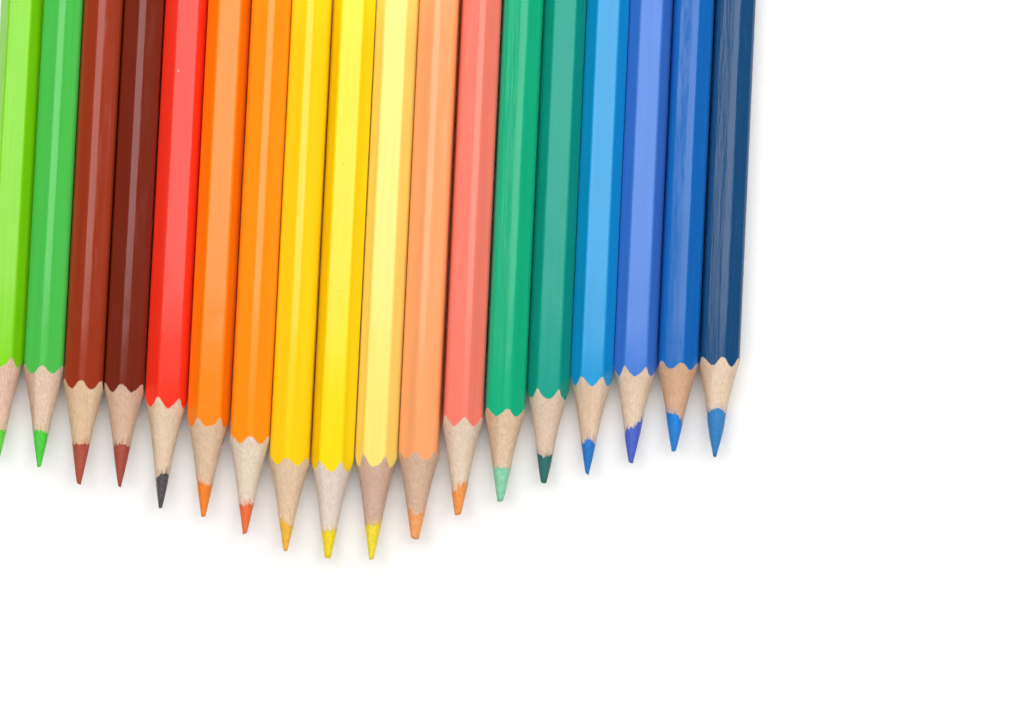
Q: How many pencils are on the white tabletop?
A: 18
